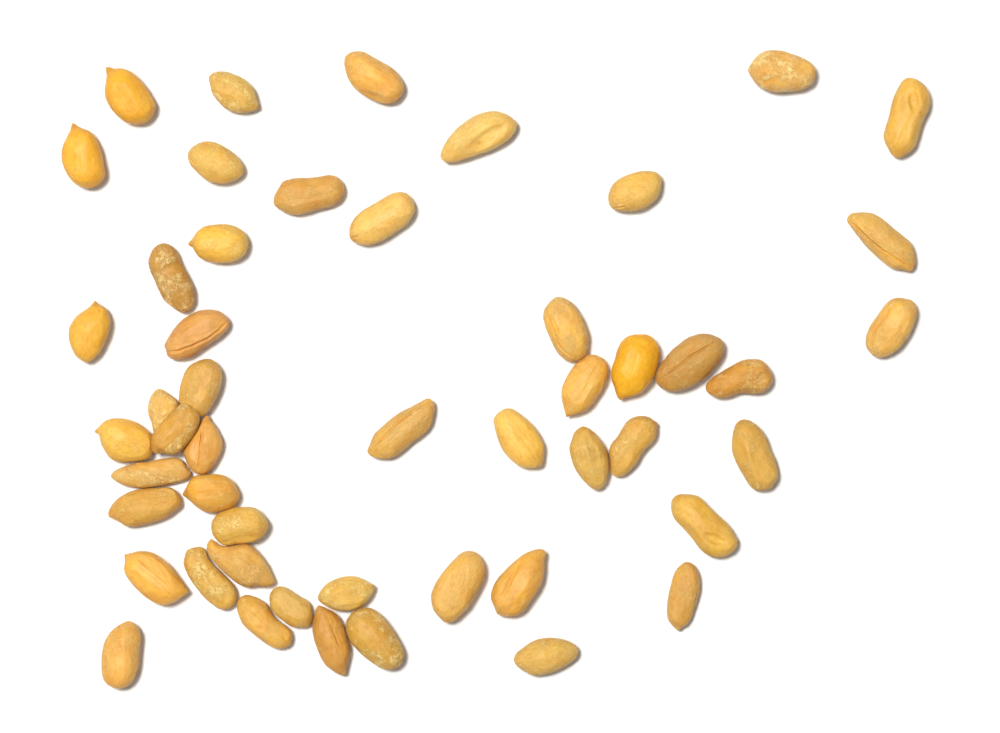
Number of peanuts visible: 50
